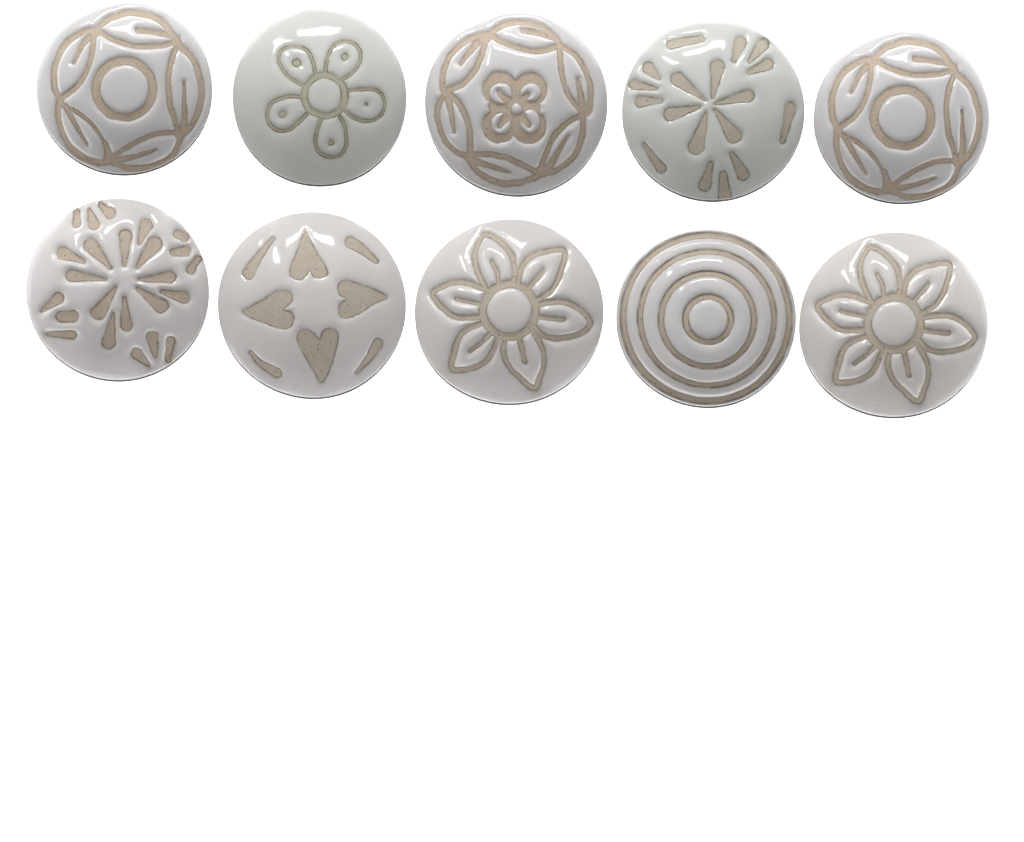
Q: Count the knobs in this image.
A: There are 10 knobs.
